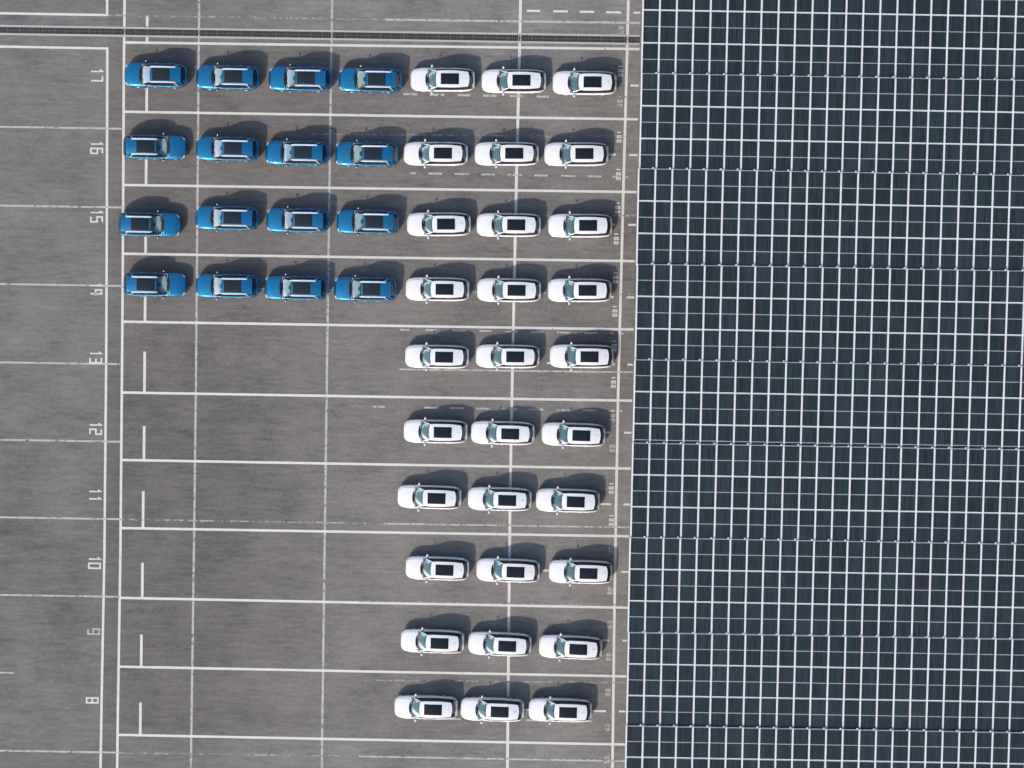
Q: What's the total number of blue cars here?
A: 16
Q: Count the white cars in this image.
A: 30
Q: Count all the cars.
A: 46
